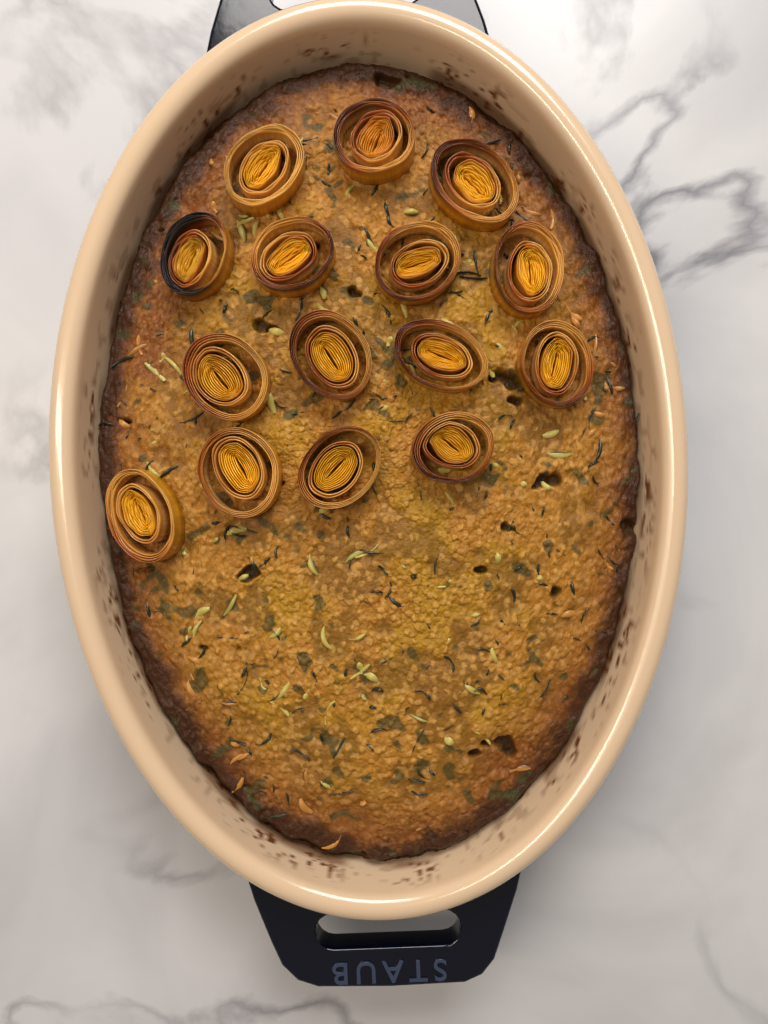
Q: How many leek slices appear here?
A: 15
